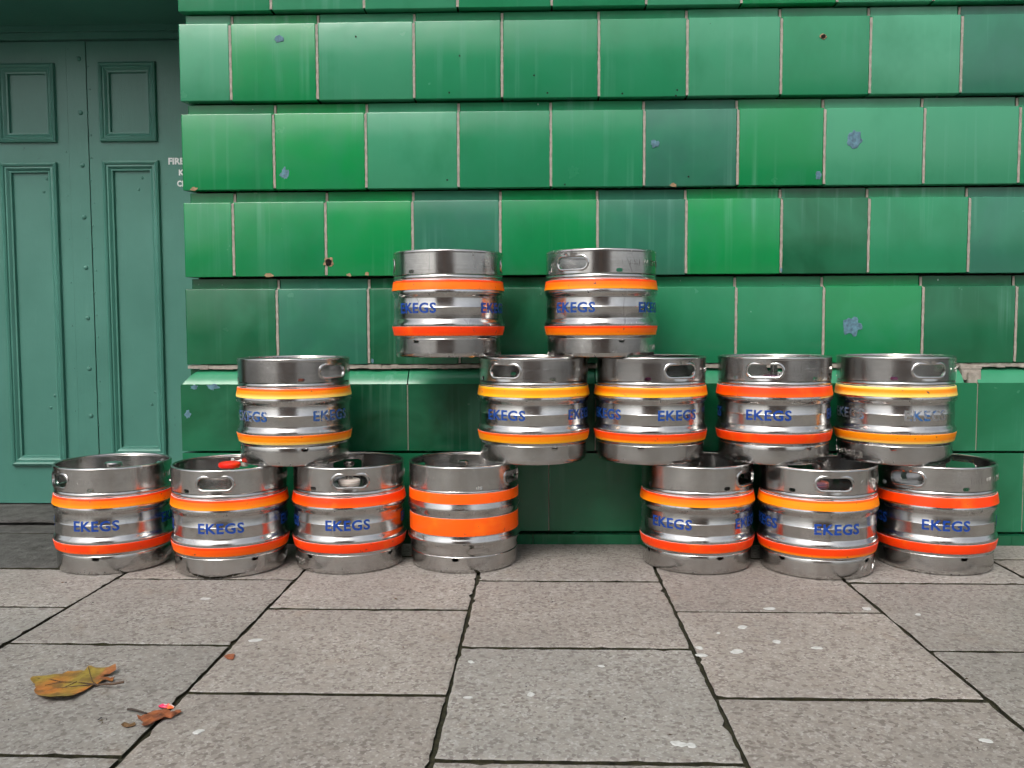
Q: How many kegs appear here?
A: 14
